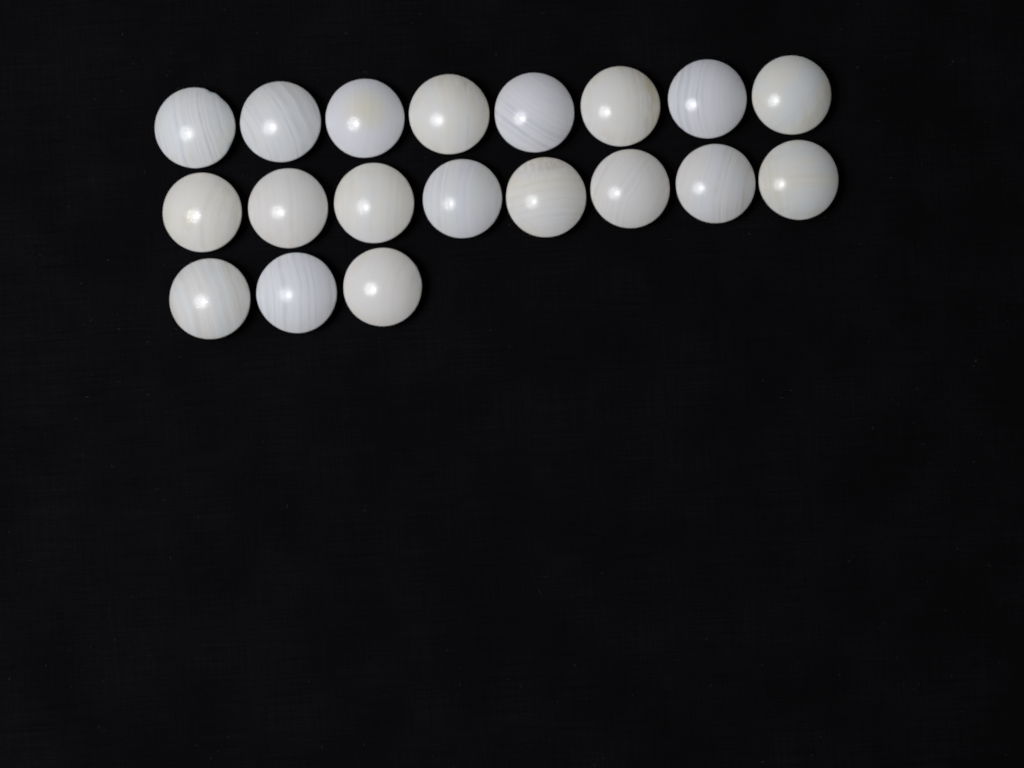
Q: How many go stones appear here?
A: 19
